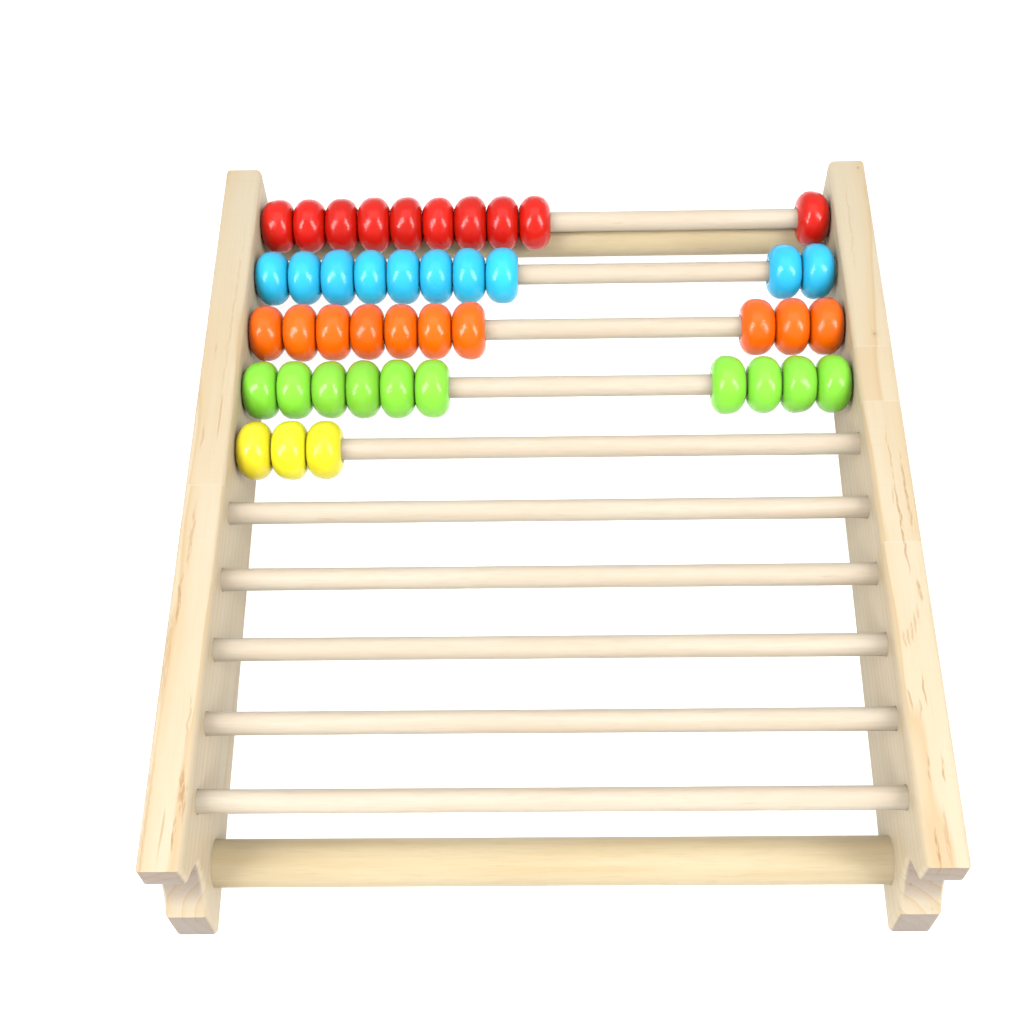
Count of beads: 43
